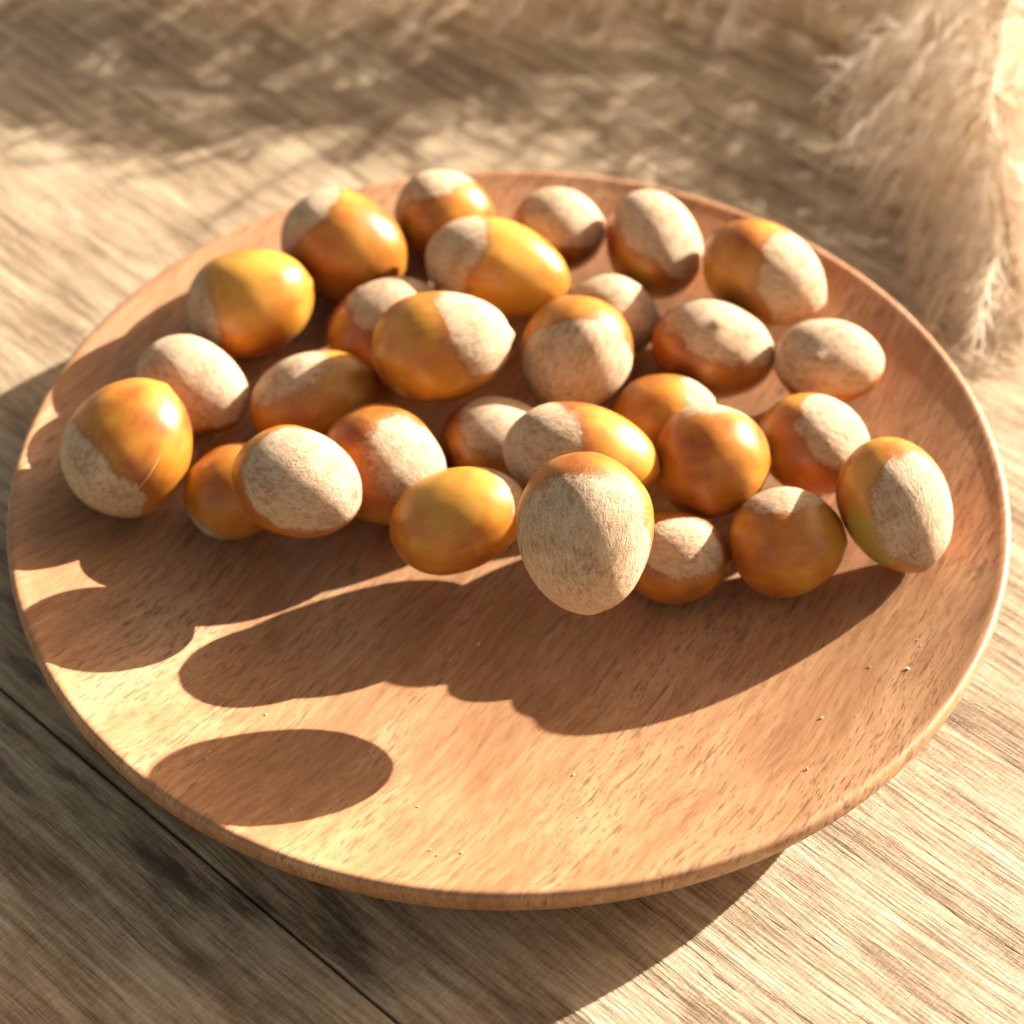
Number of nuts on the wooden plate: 29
